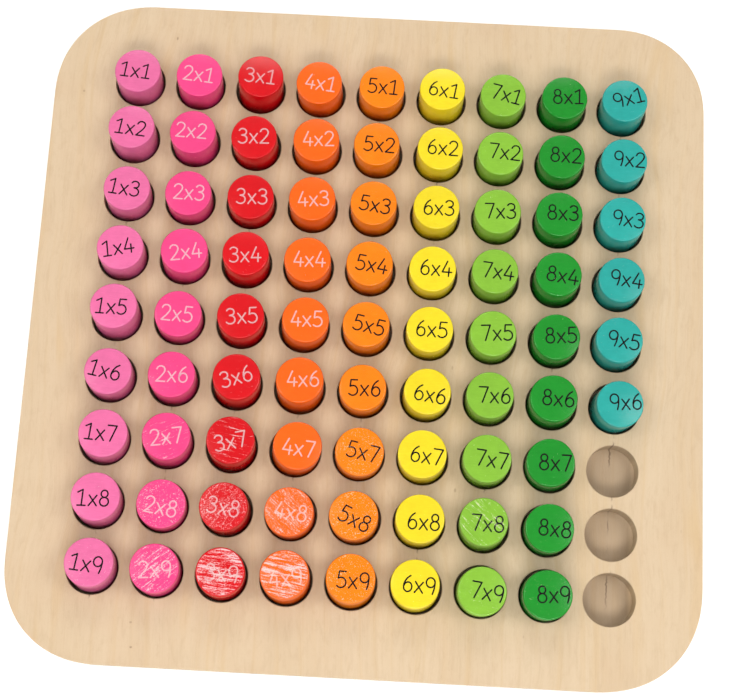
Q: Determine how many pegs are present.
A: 78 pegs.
